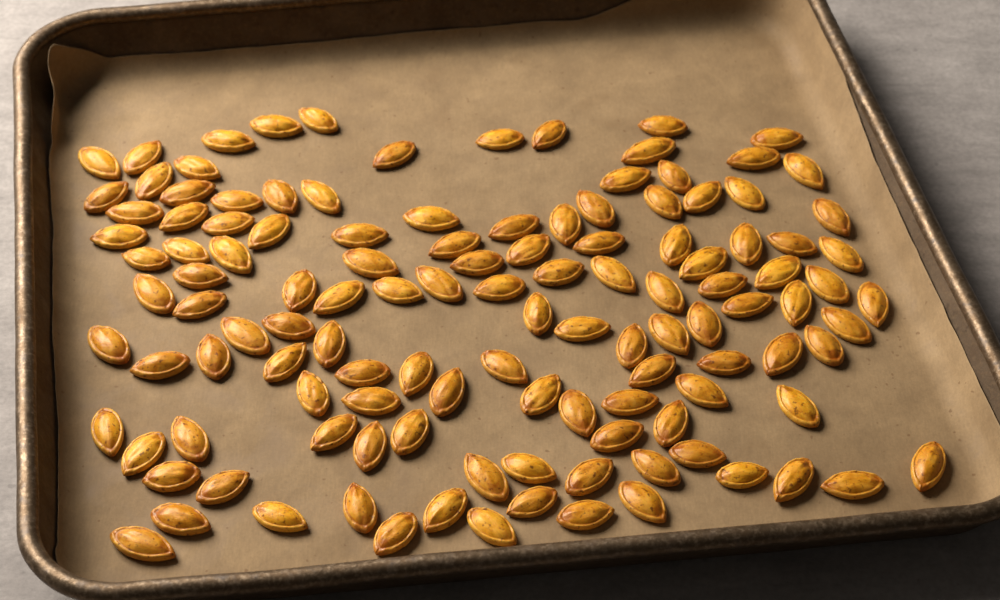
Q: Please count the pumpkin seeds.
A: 123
